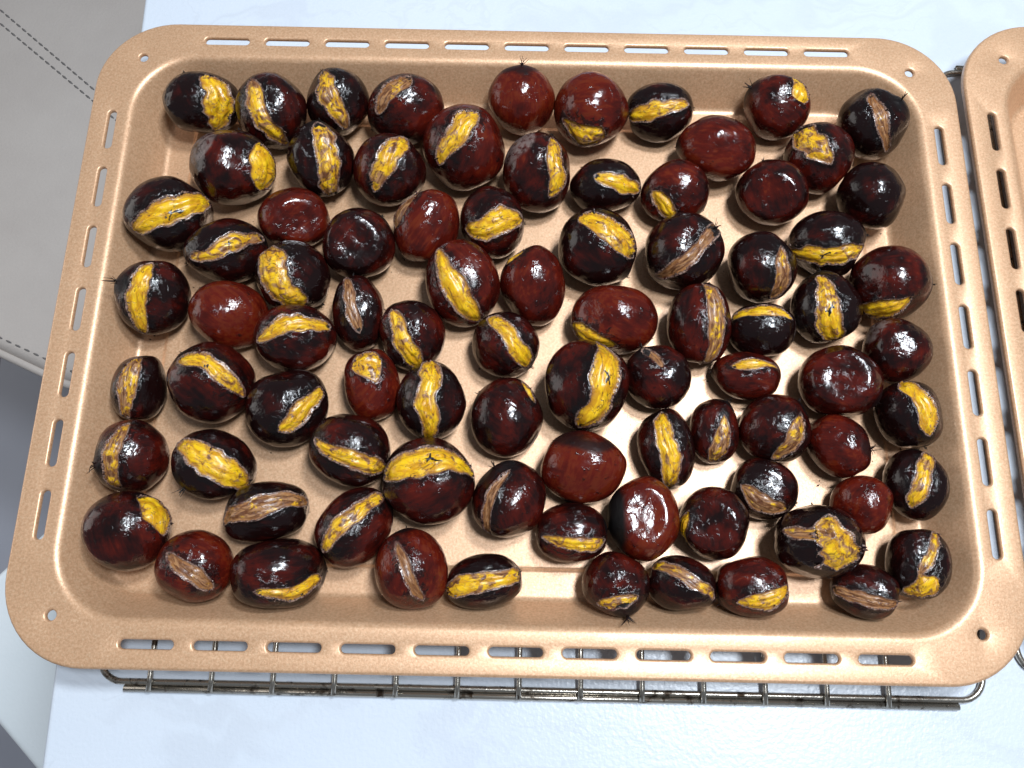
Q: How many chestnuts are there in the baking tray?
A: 85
